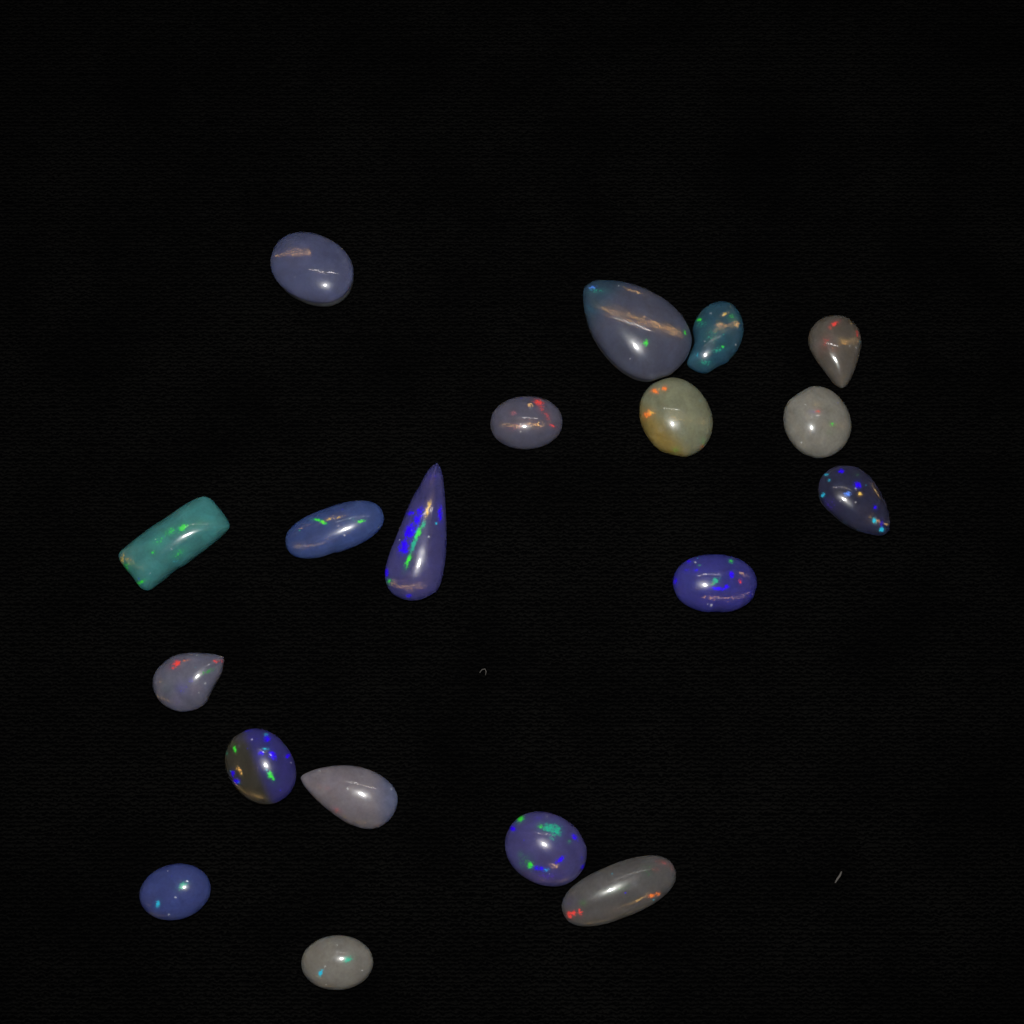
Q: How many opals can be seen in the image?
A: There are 19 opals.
